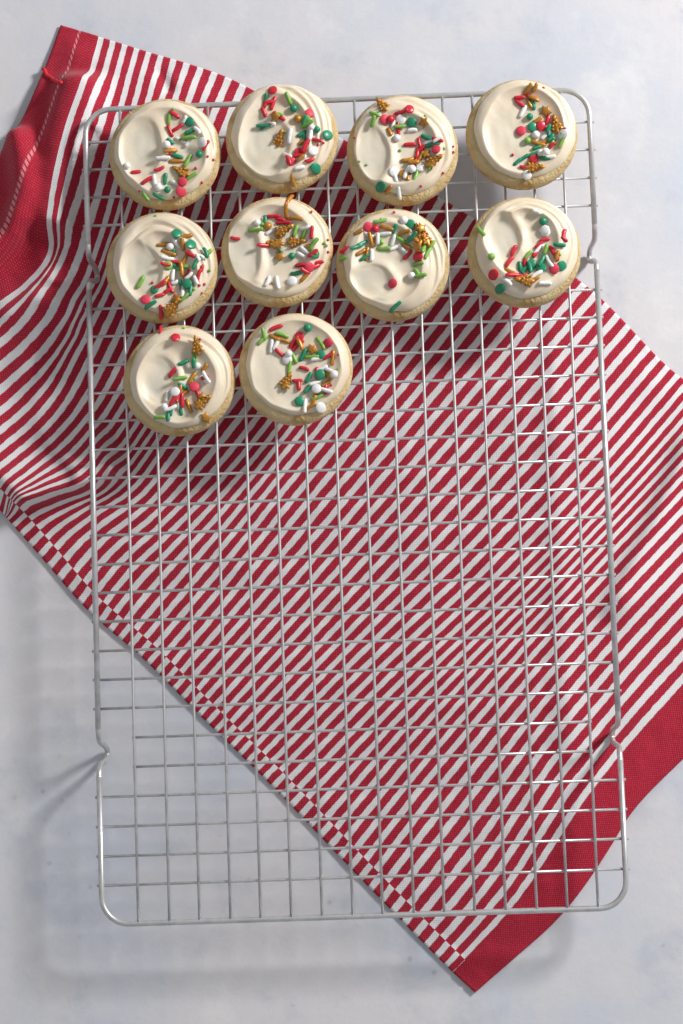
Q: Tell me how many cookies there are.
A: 10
